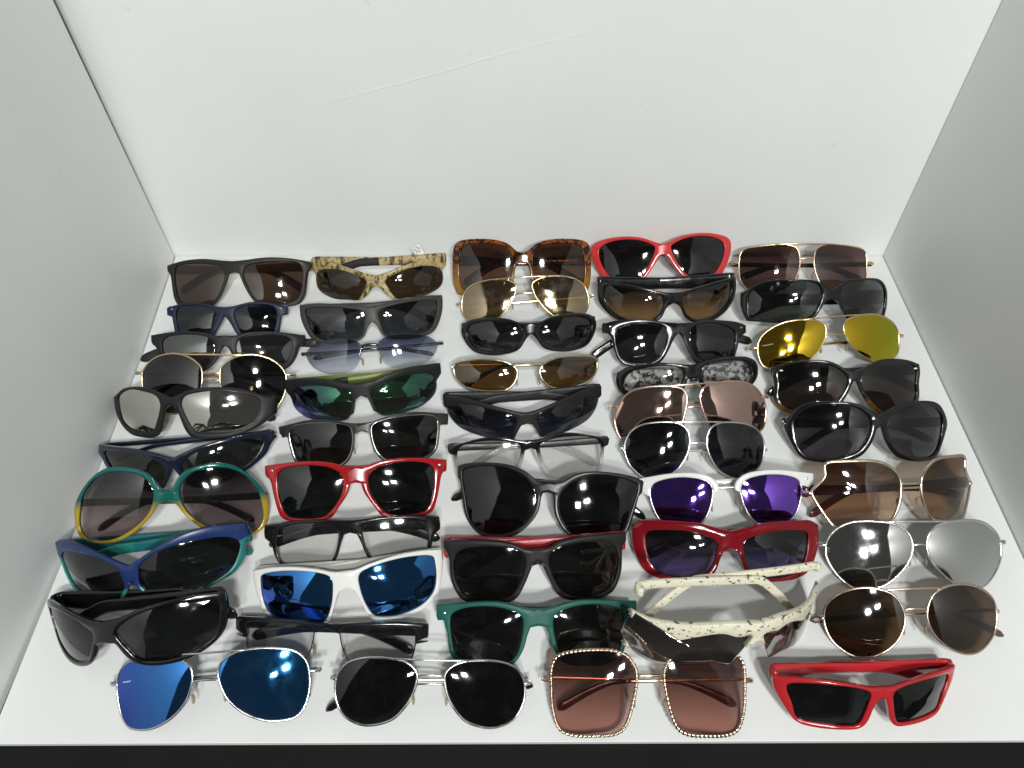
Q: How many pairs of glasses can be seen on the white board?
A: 48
